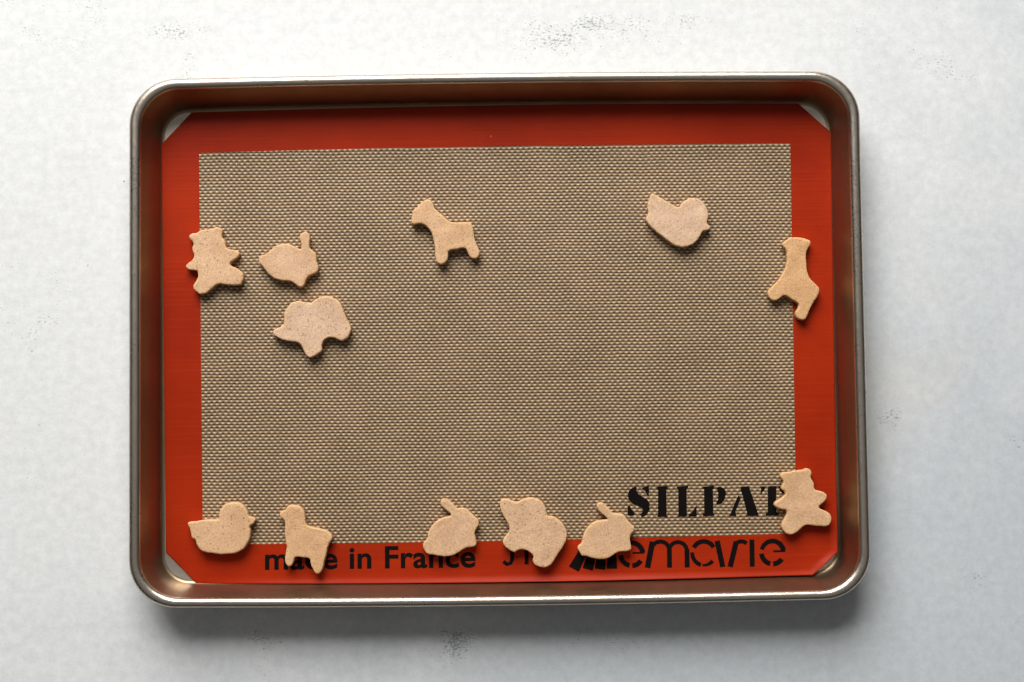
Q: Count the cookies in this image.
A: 12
